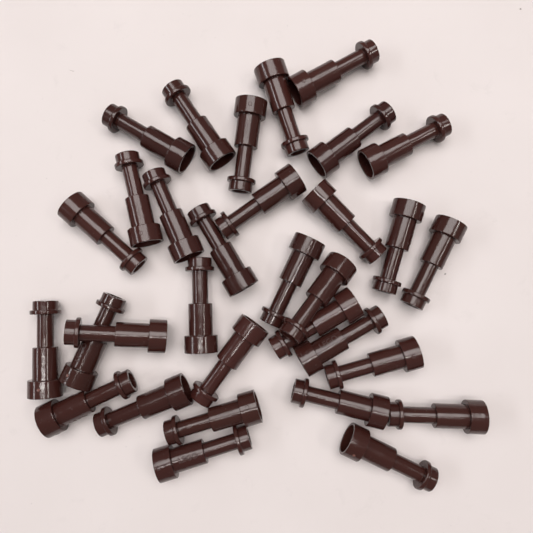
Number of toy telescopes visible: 32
